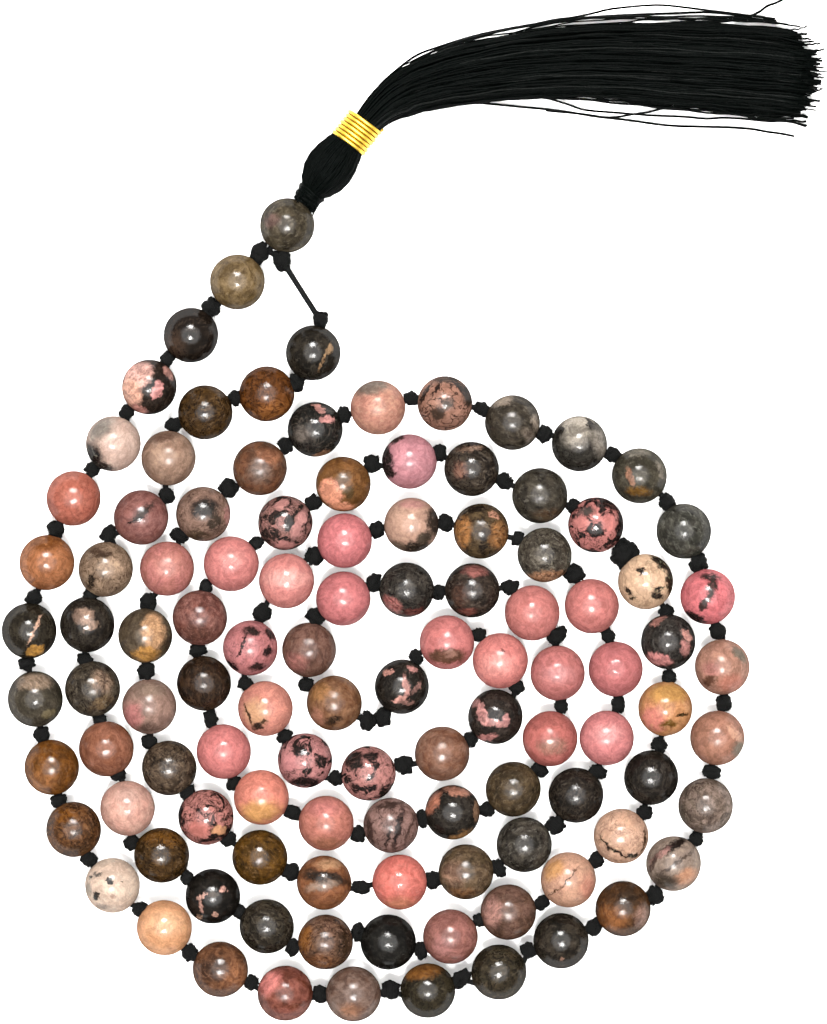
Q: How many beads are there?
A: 108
